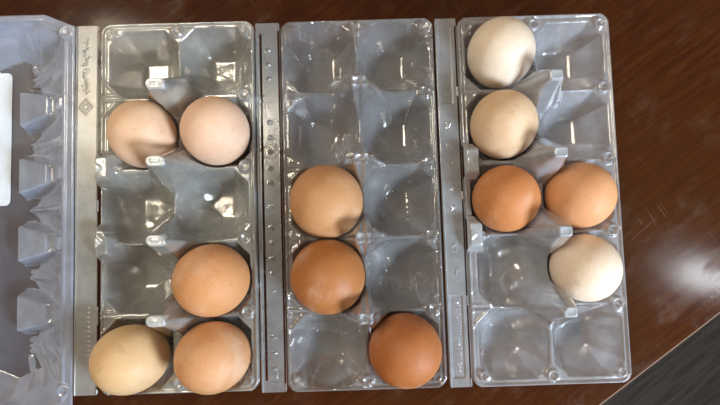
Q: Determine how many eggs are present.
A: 13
